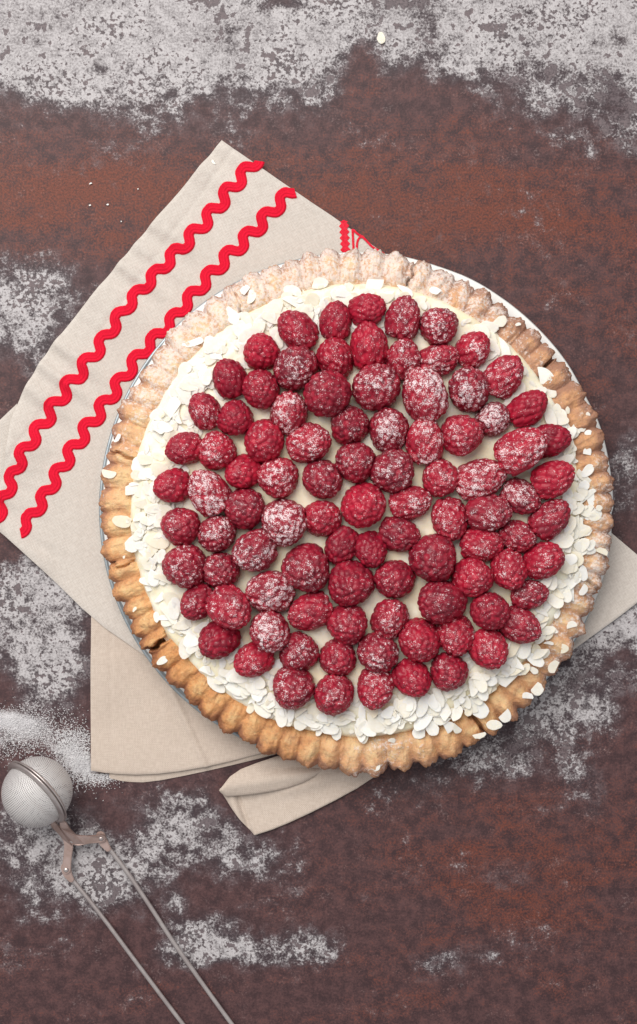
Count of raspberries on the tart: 94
